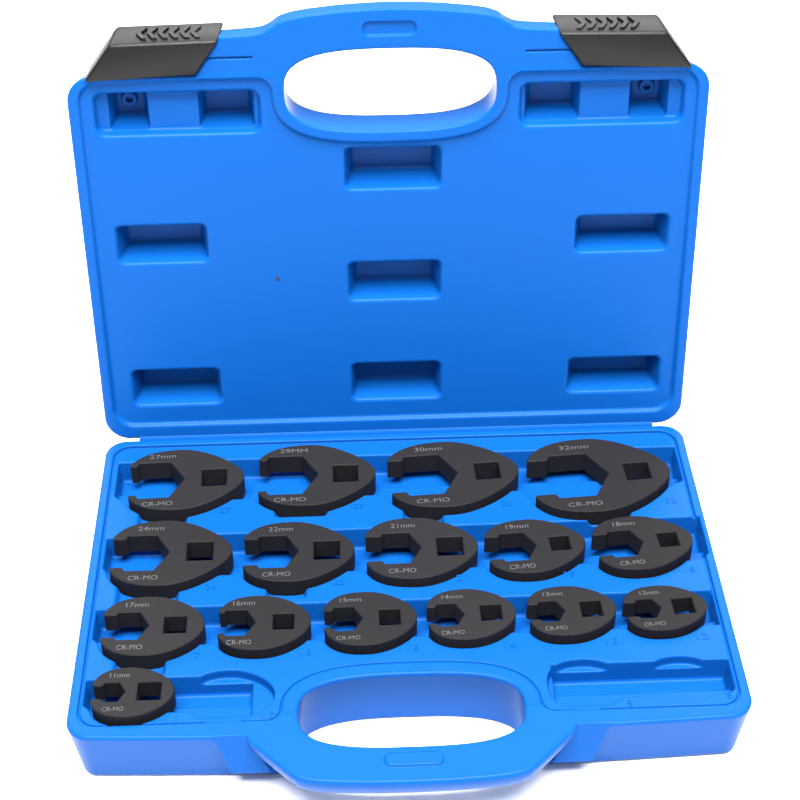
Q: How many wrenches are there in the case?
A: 16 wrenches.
